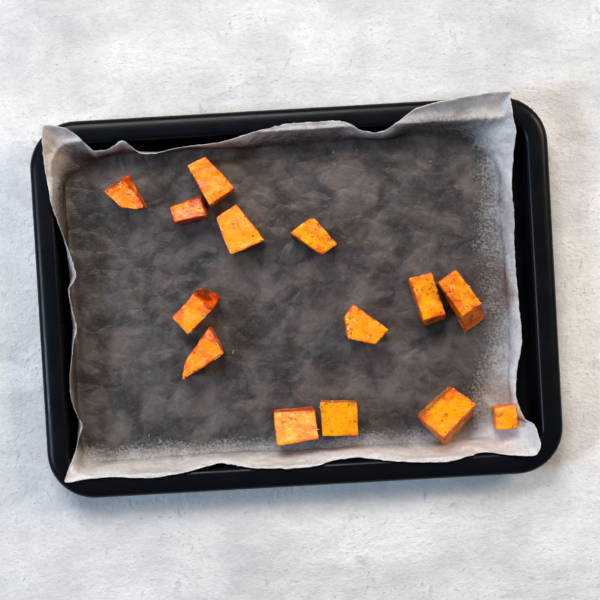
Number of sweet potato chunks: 14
